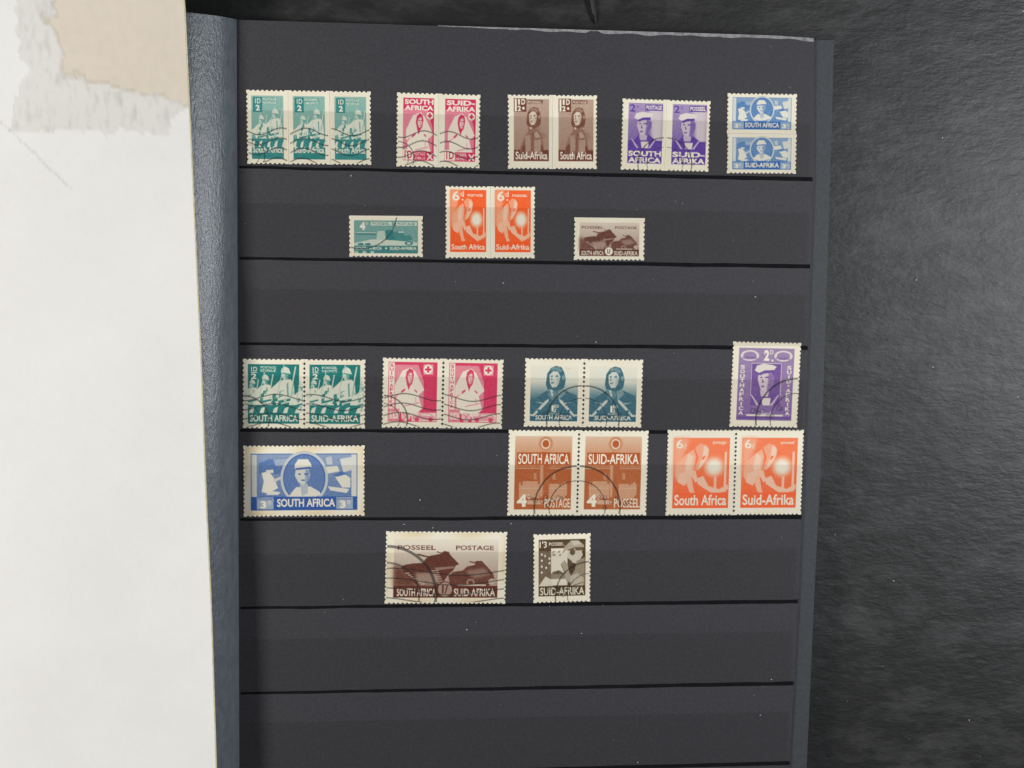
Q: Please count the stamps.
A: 29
